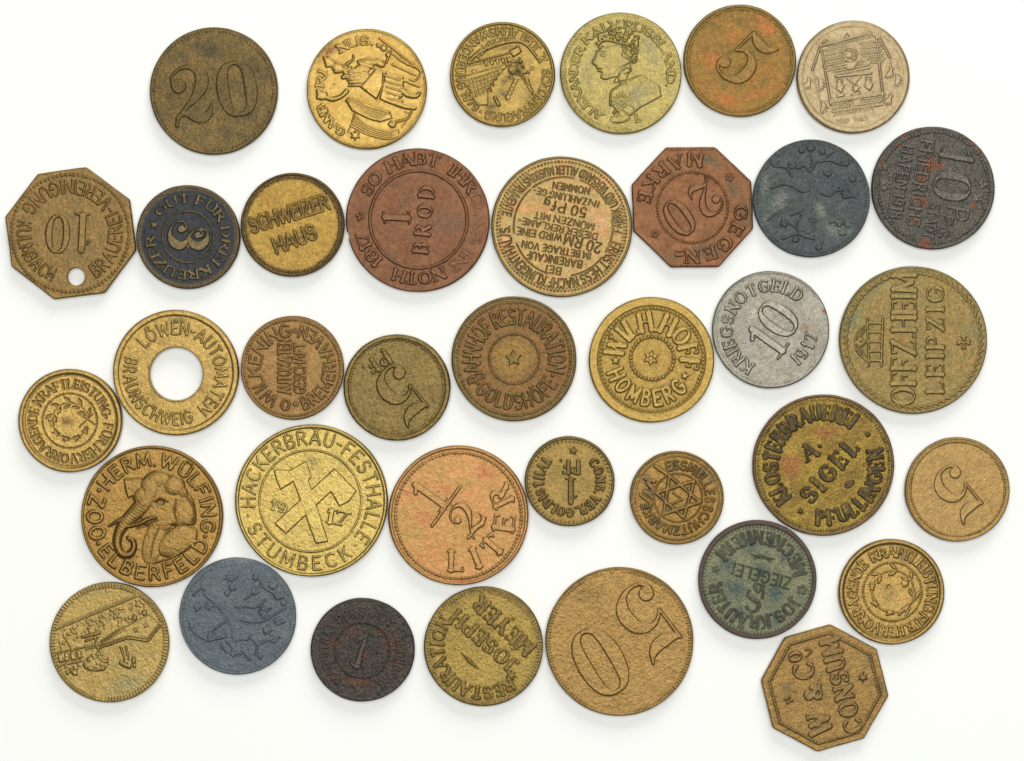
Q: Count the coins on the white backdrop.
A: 37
